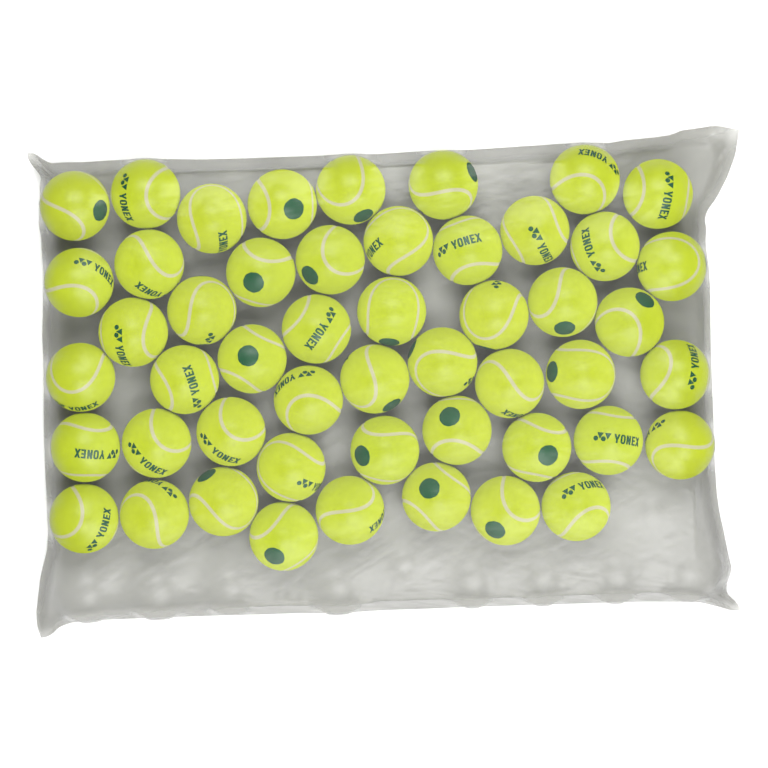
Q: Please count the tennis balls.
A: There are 50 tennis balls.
